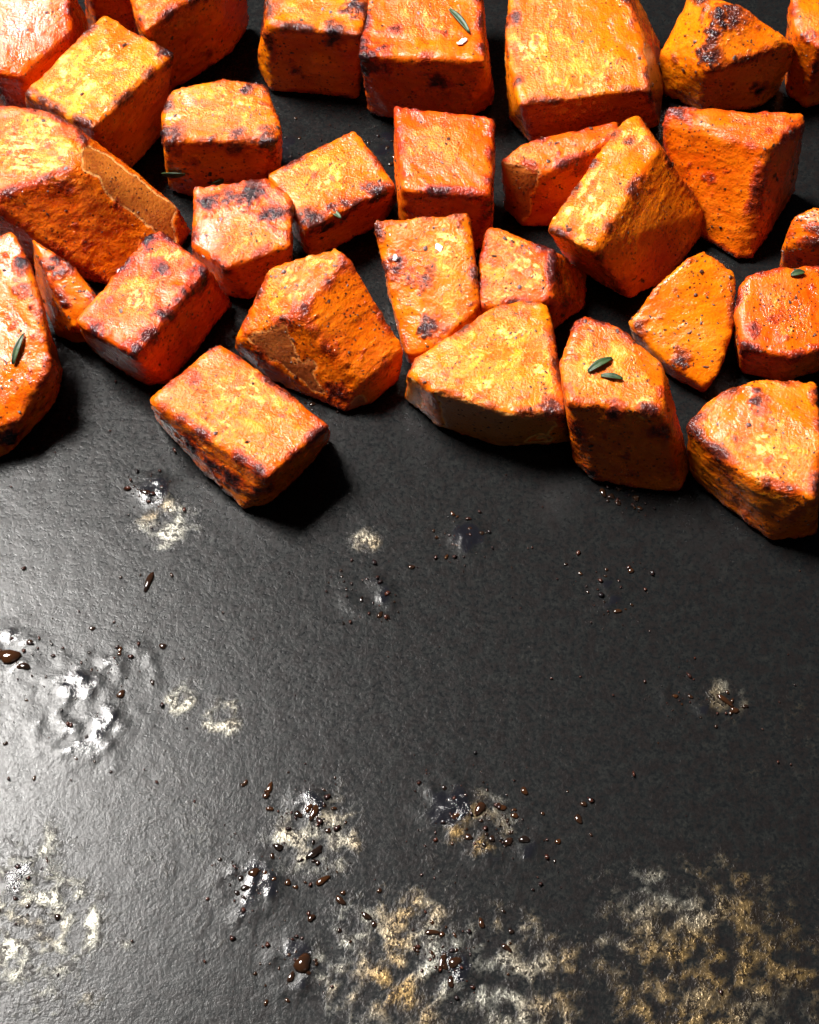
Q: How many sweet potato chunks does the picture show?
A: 30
